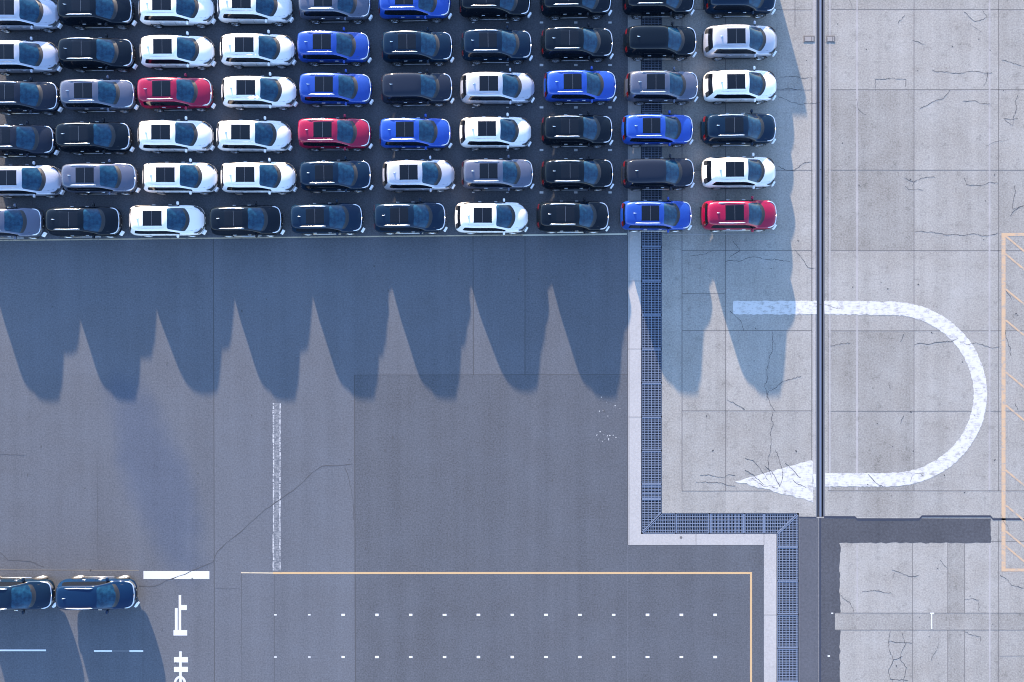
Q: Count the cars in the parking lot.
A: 62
